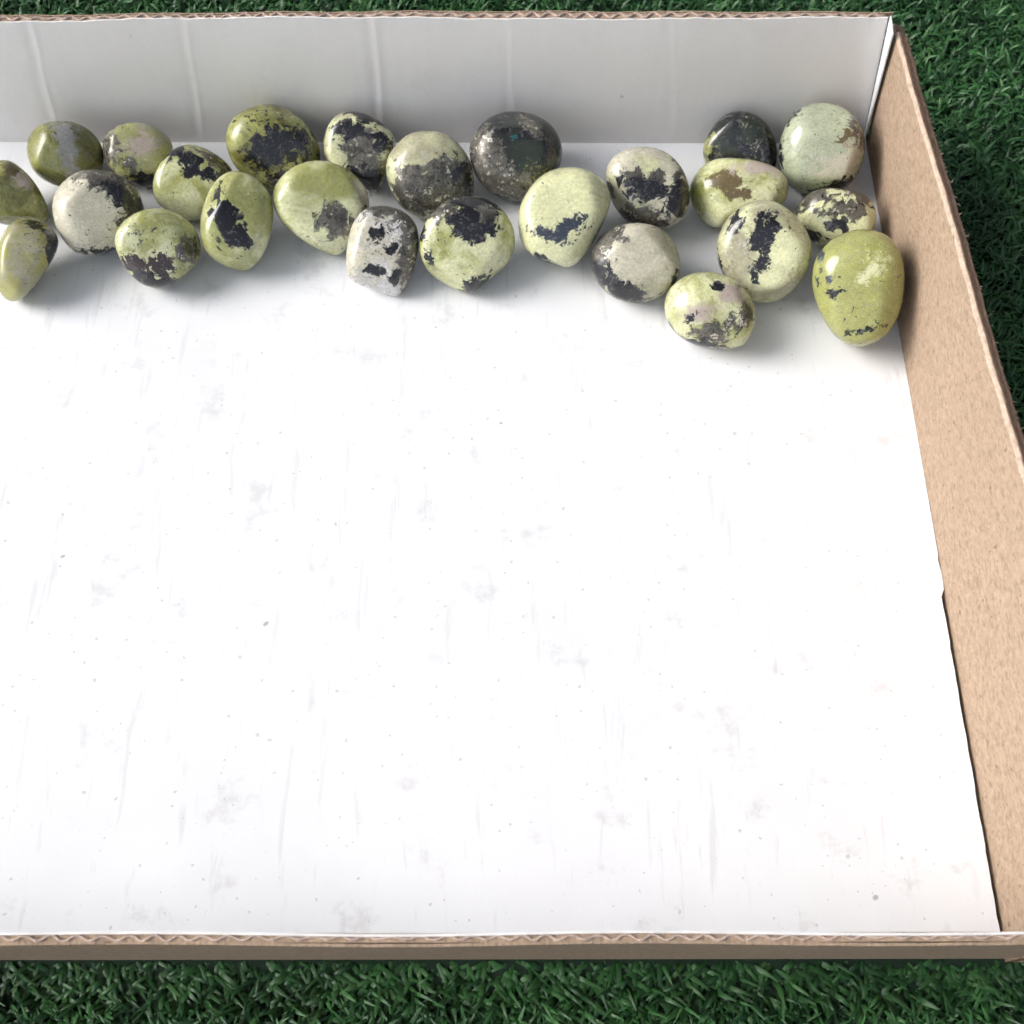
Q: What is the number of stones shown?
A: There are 25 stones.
